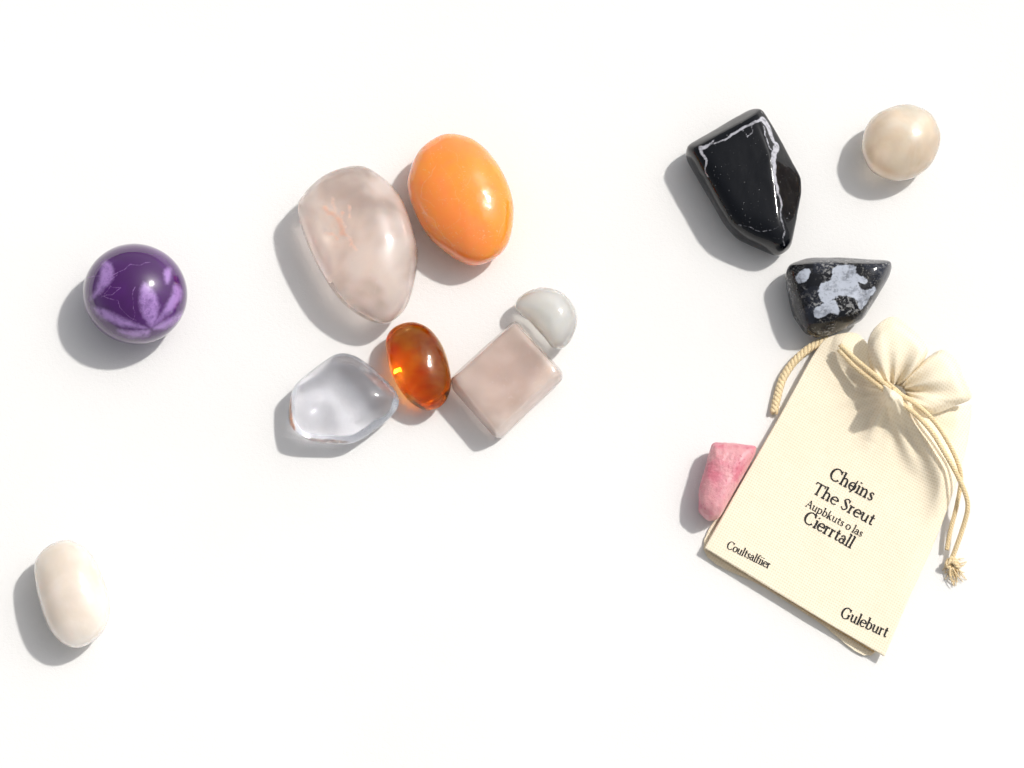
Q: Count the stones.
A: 12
